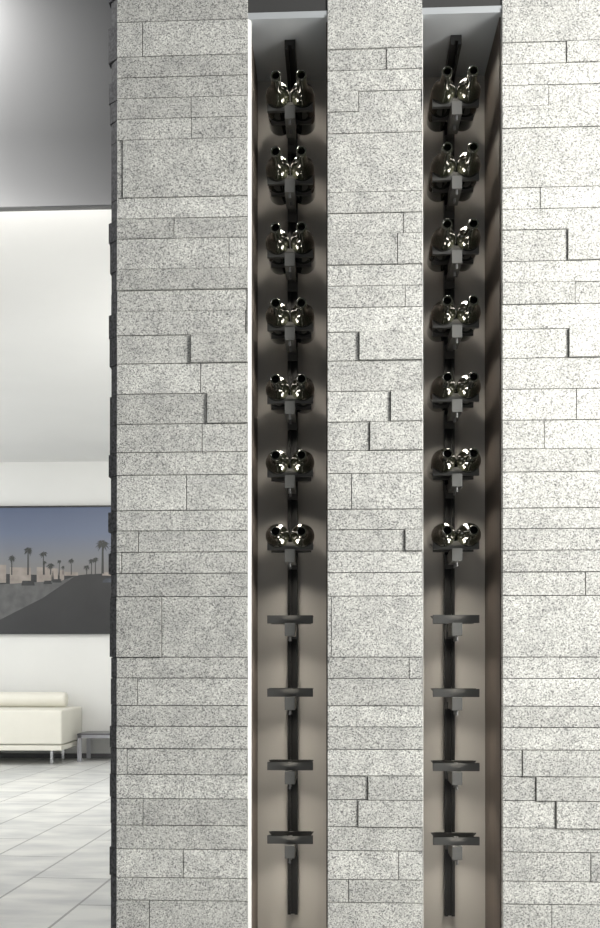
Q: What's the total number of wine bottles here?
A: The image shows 28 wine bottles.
